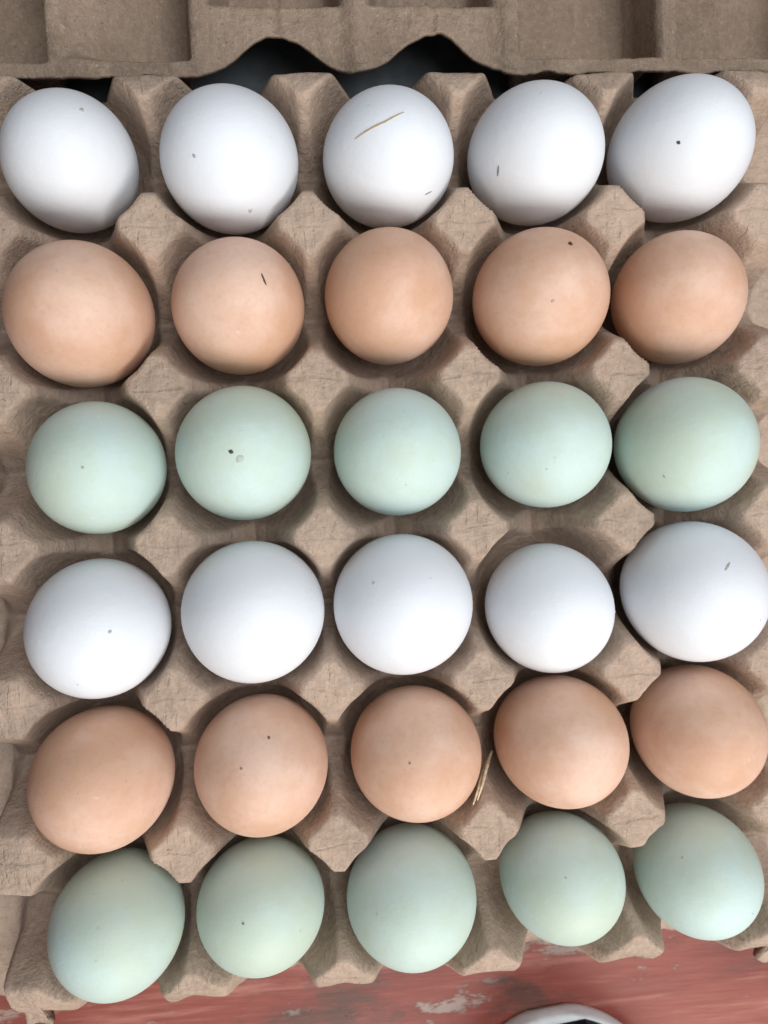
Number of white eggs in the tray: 10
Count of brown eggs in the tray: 10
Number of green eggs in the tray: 10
